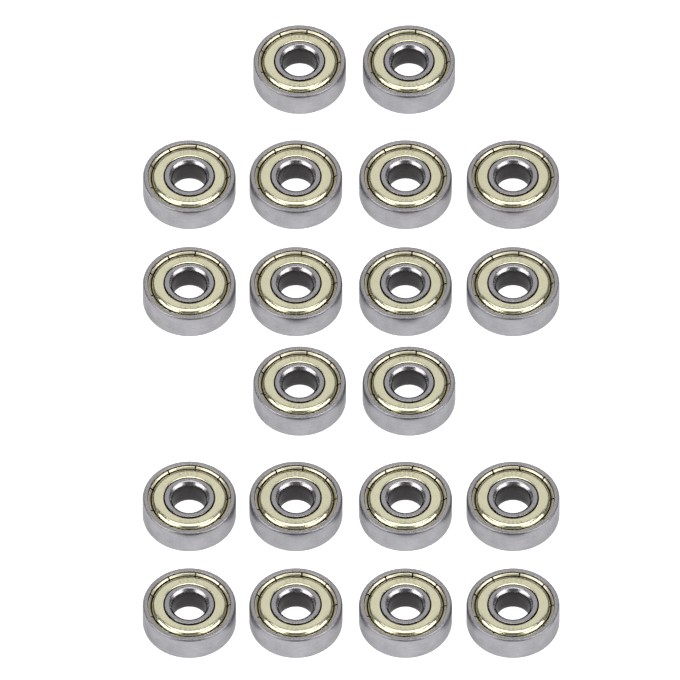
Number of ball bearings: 20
